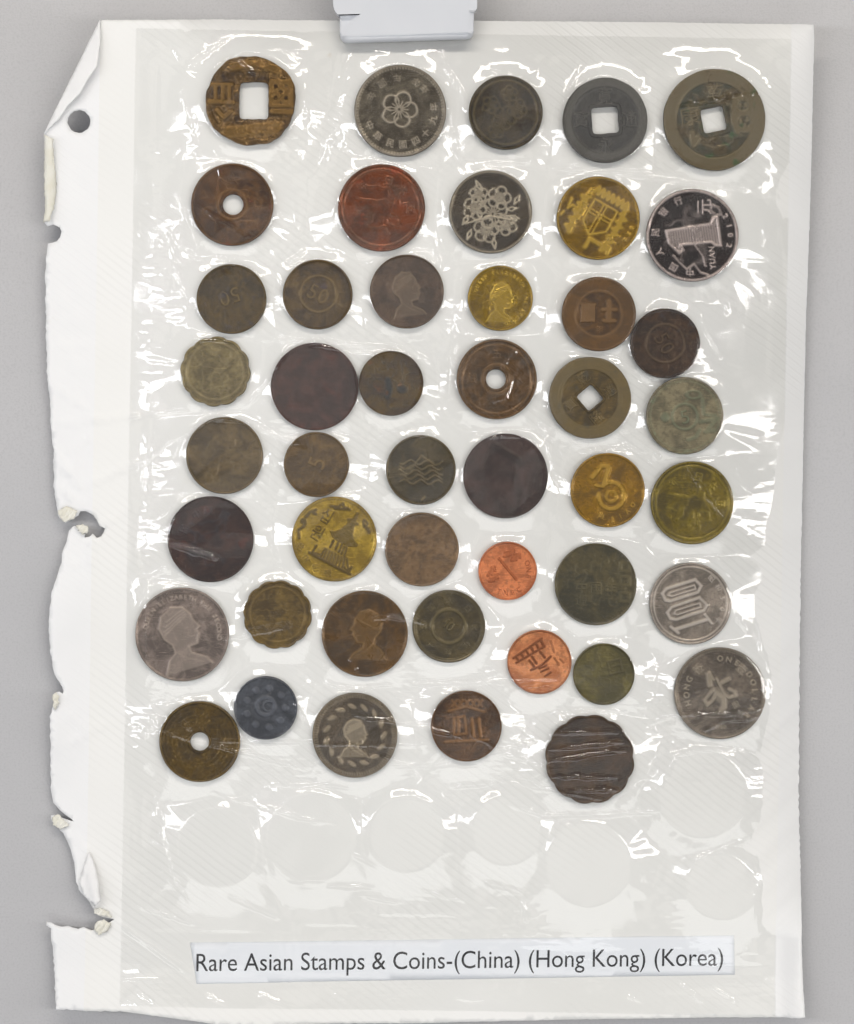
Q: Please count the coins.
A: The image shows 46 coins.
